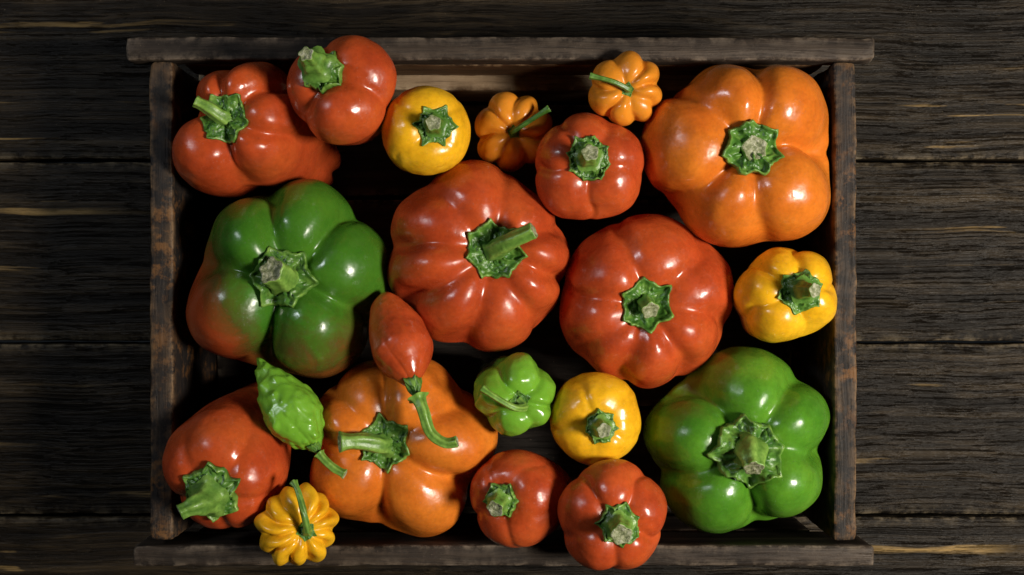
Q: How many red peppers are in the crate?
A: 9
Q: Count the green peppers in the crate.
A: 4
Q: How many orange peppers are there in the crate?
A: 4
